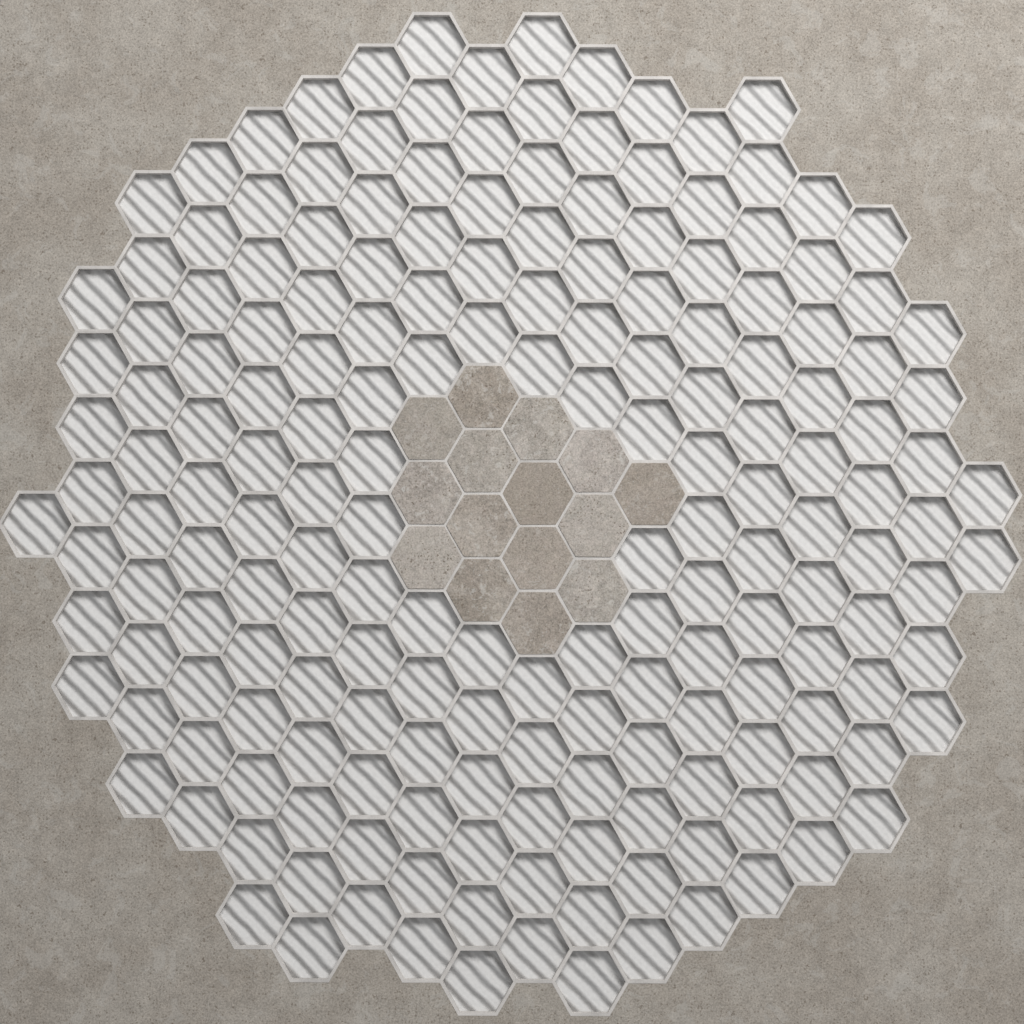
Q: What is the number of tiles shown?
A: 15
